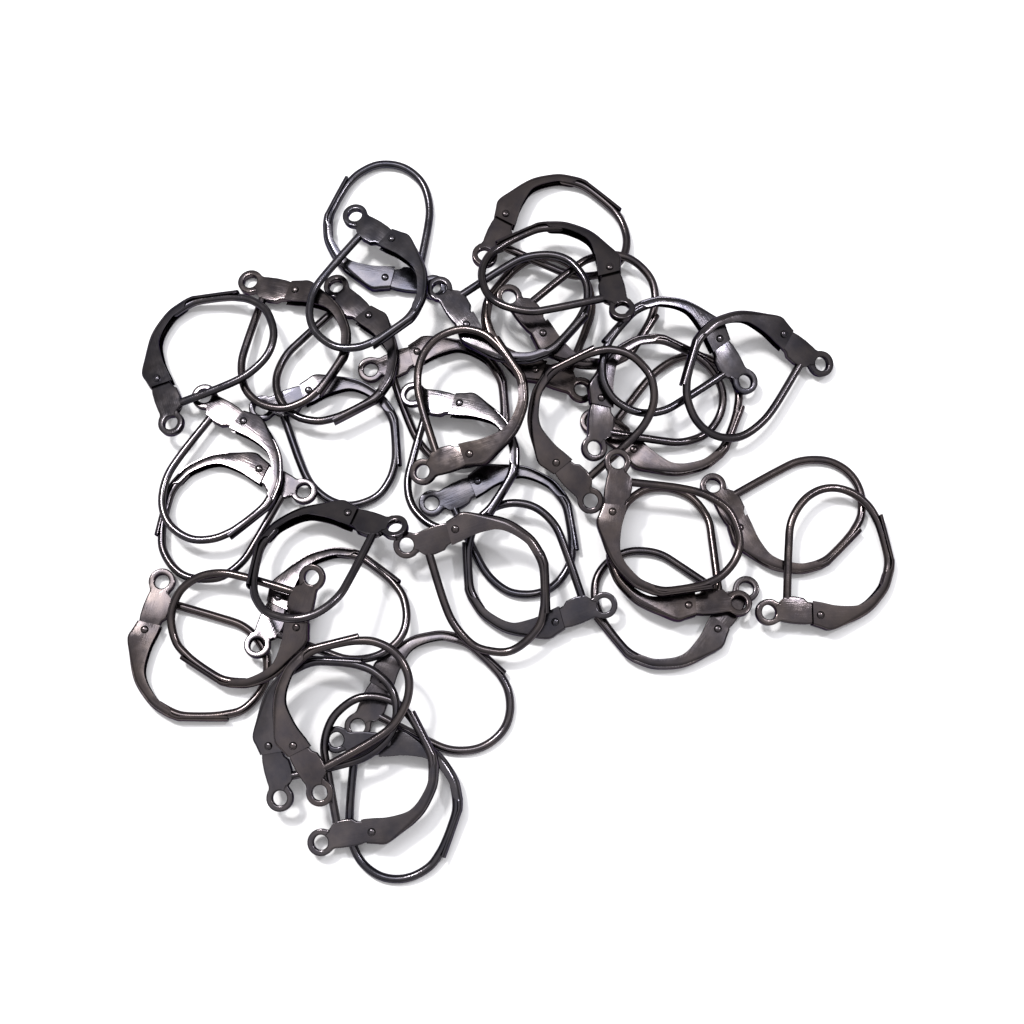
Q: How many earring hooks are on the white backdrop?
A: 38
